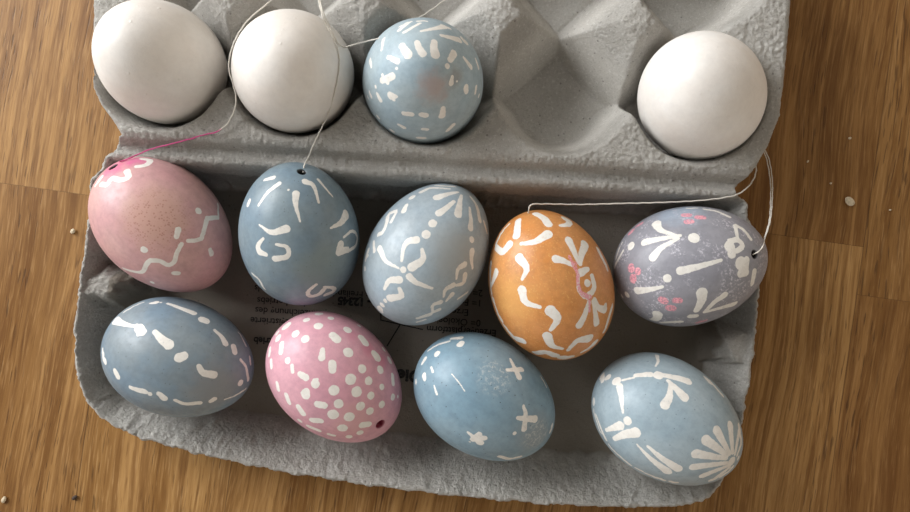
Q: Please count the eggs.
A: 13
